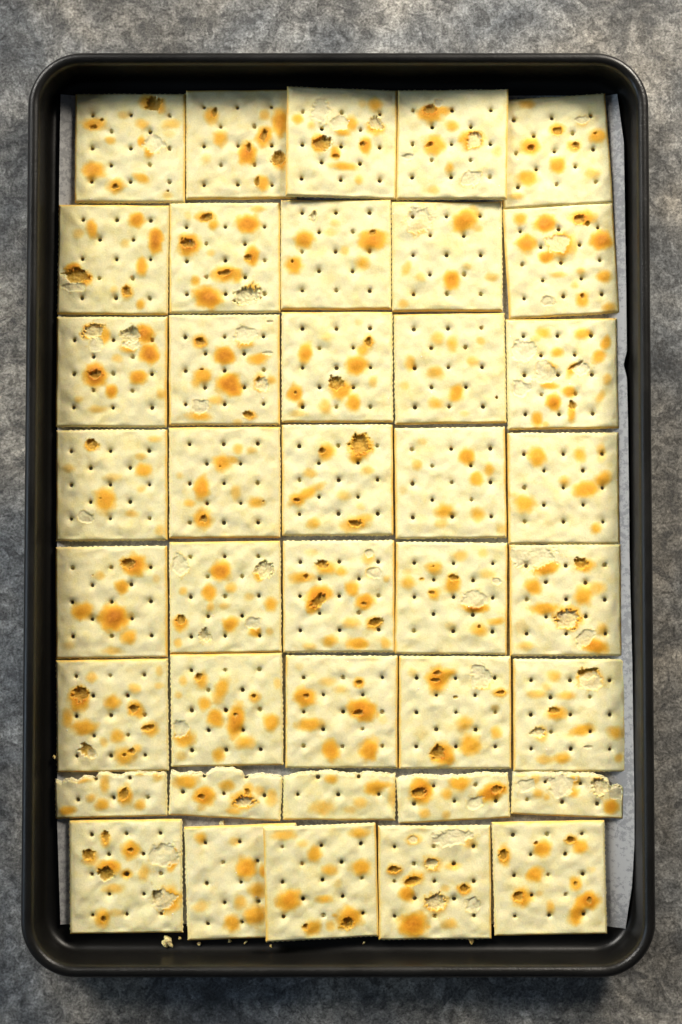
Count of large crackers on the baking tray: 35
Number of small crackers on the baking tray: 5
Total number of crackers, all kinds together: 40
